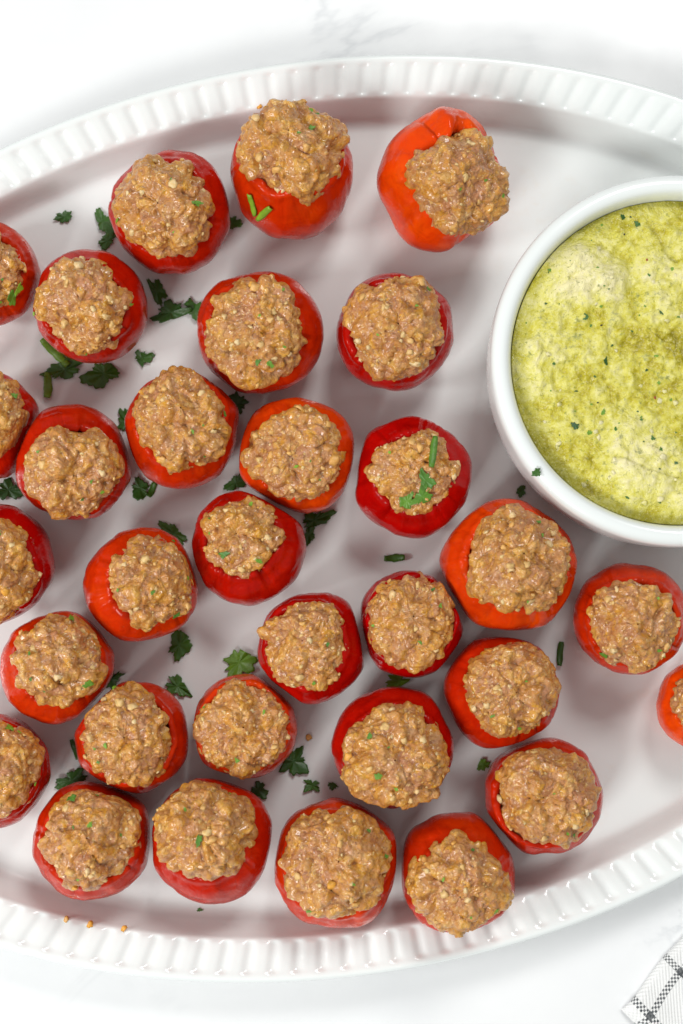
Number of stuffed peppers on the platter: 31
